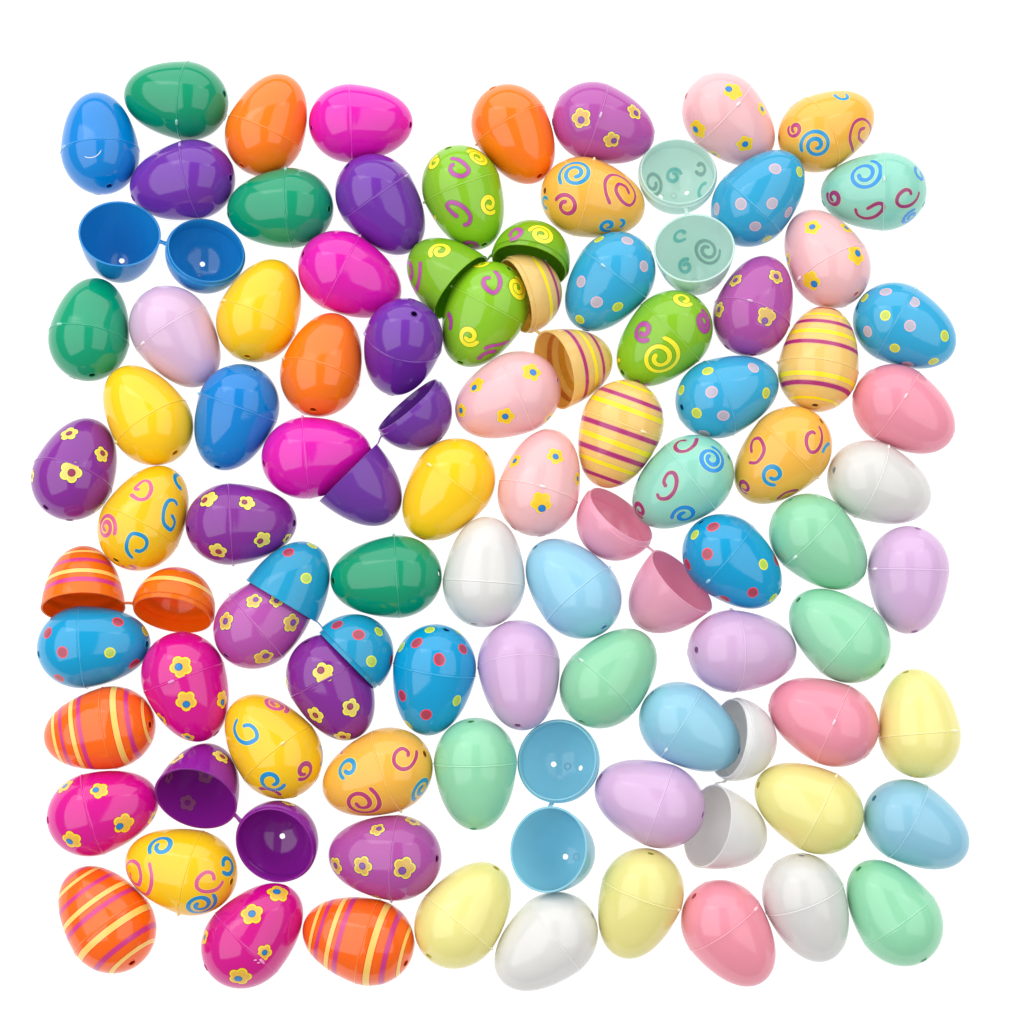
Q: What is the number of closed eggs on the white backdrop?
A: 80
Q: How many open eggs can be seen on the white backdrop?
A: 11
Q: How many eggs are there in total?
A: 91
